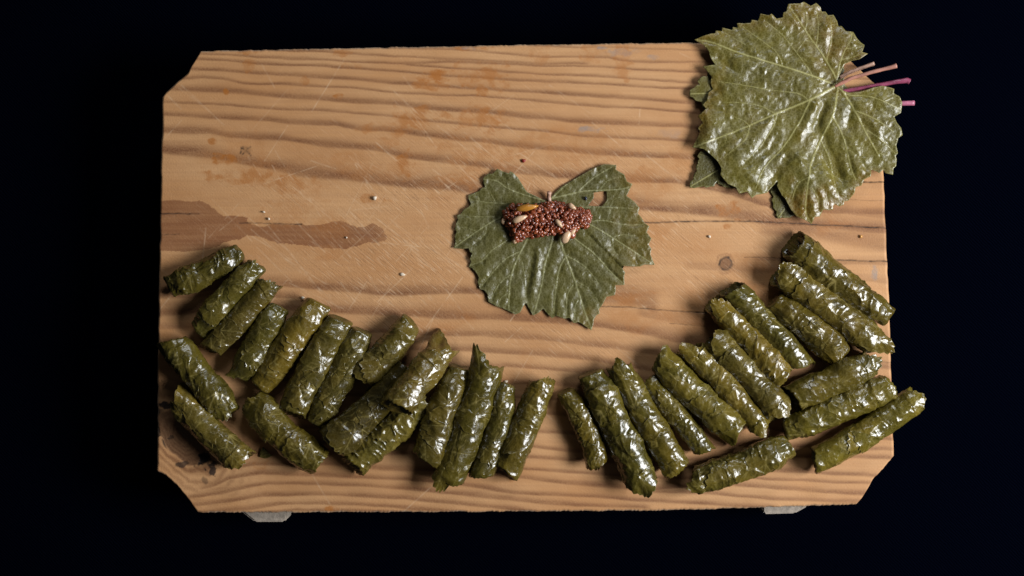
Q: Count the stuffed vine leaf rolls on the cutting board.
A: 34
